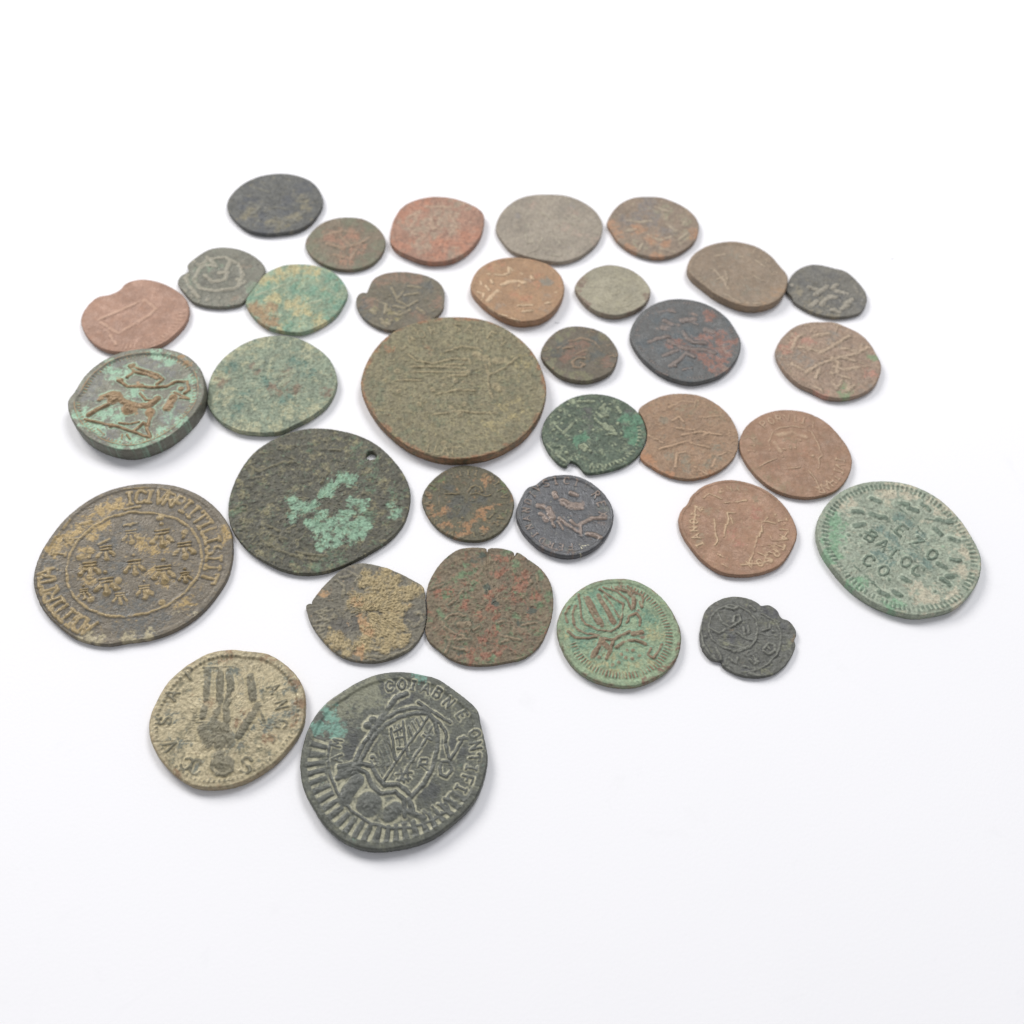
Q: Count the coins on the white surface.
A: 34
